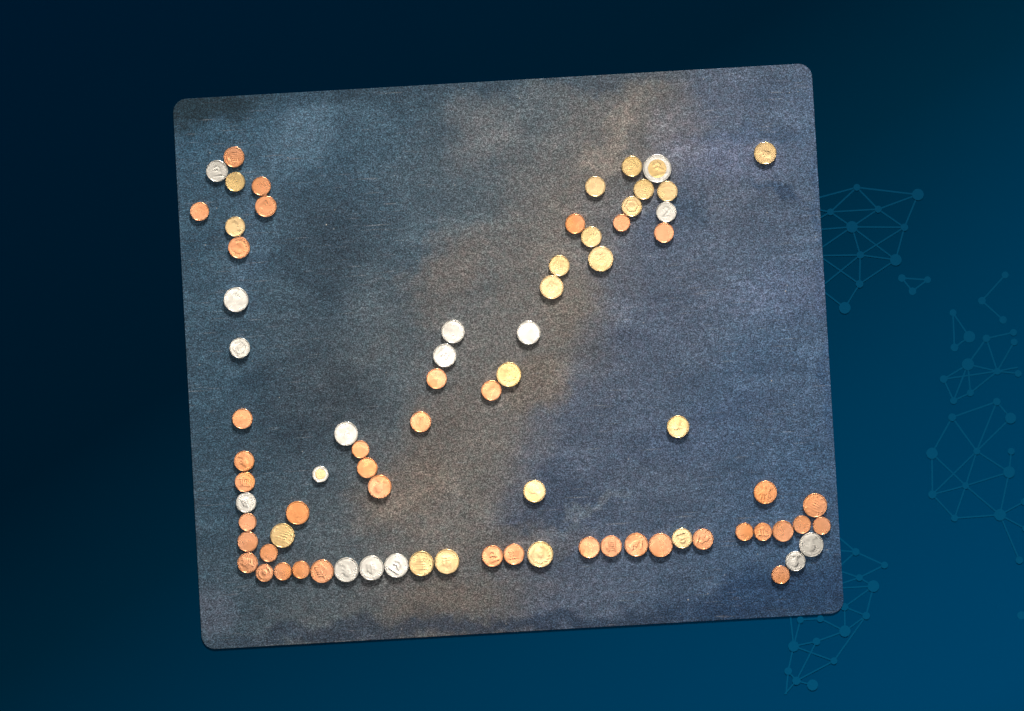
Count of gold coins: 20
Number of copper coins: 41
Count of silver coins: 14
